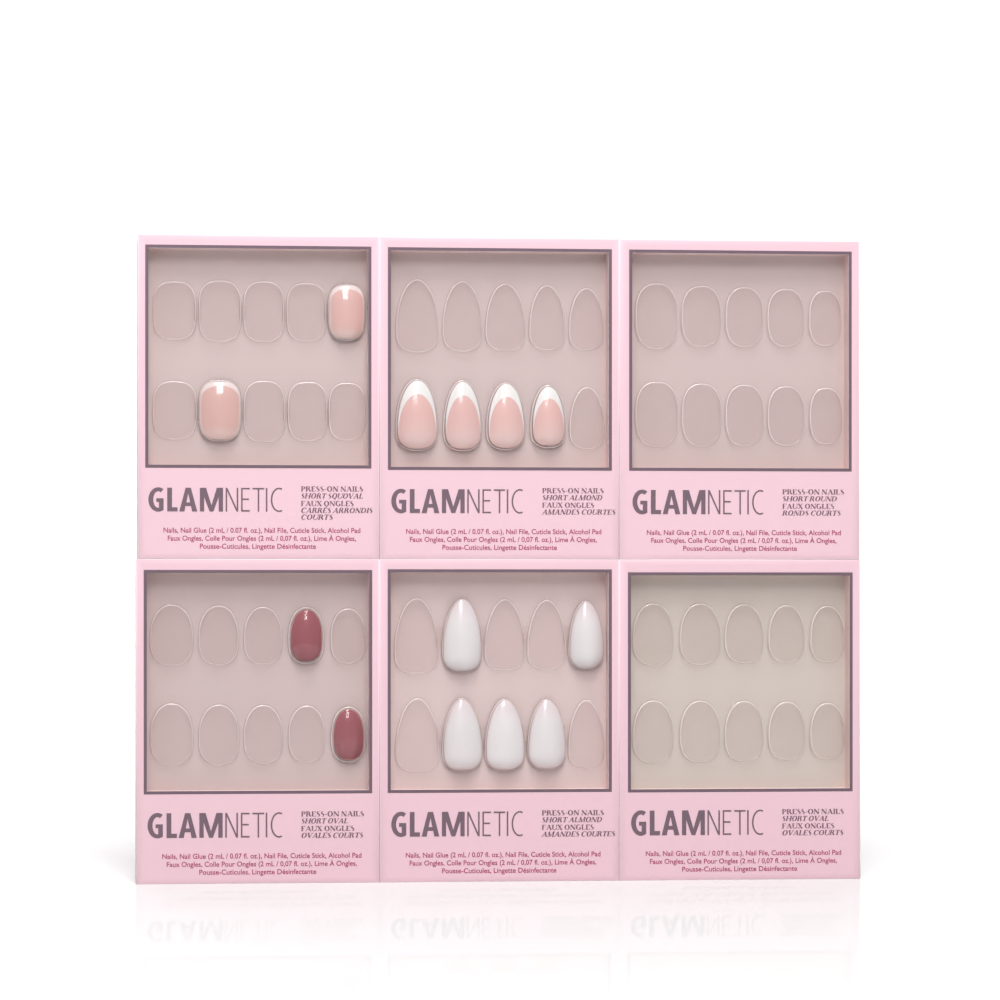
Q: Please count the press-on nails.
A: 13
